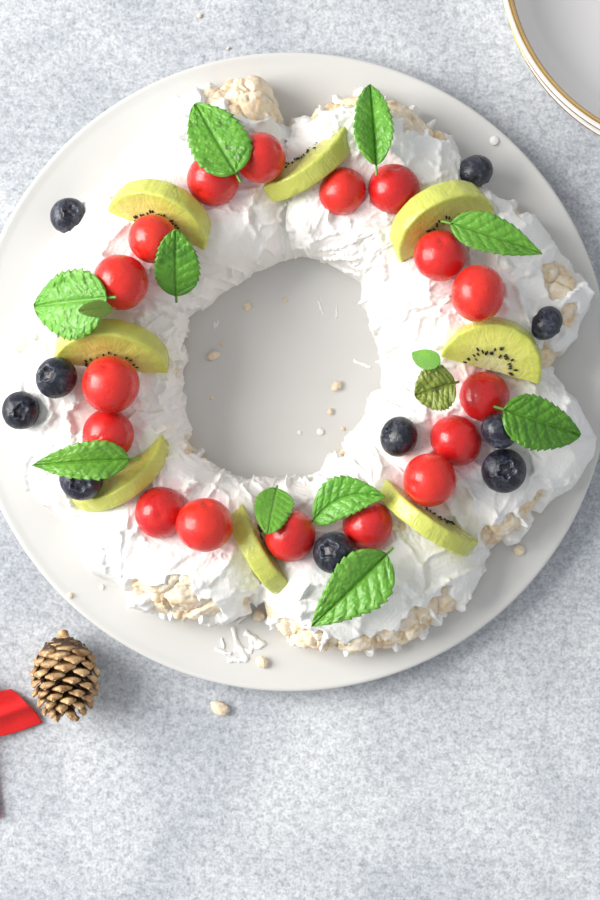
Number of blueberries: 10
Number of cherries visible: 17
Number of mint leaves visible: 13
